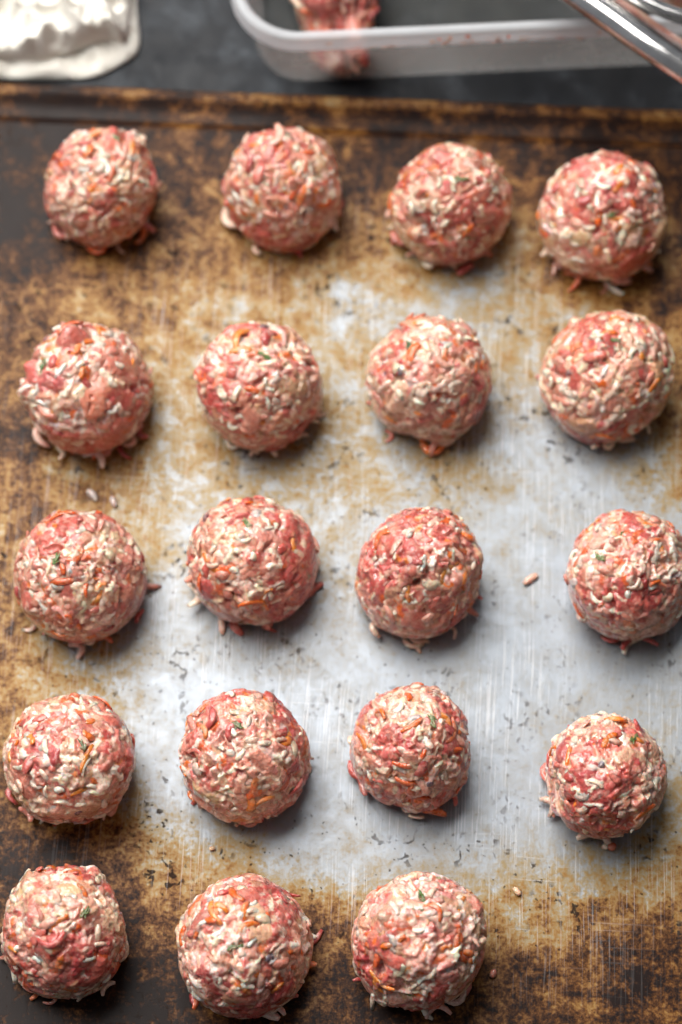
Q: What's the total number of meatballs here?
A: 19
